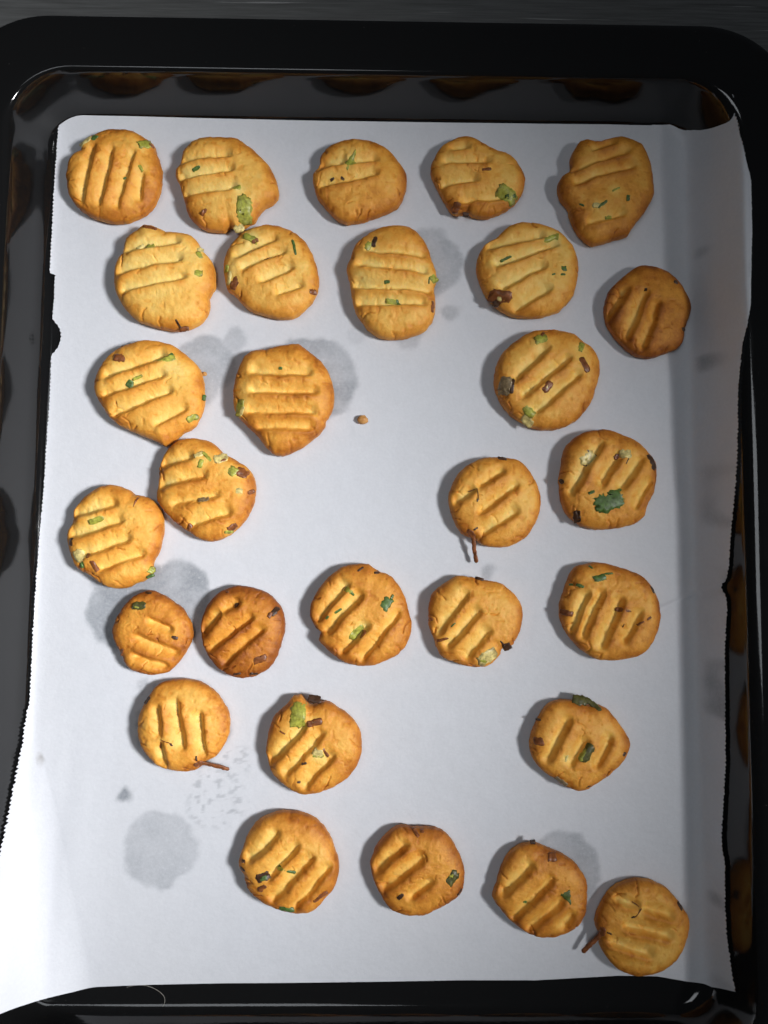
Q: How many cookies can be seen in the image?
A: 29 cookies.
